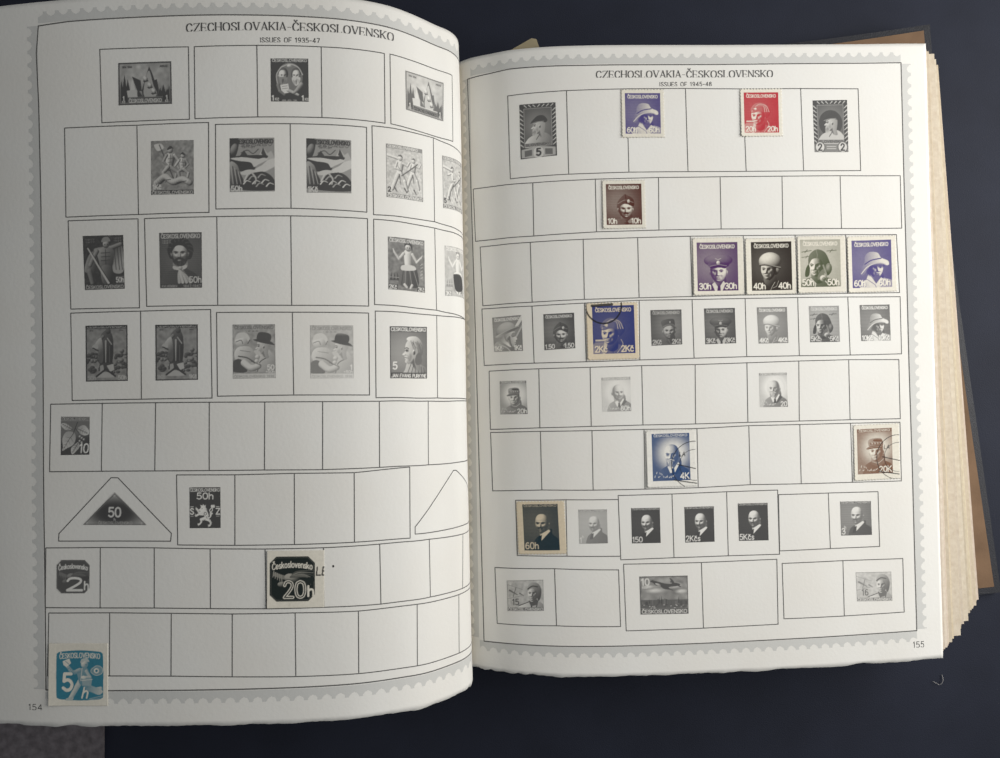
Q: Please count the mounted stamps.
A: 13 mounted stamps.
